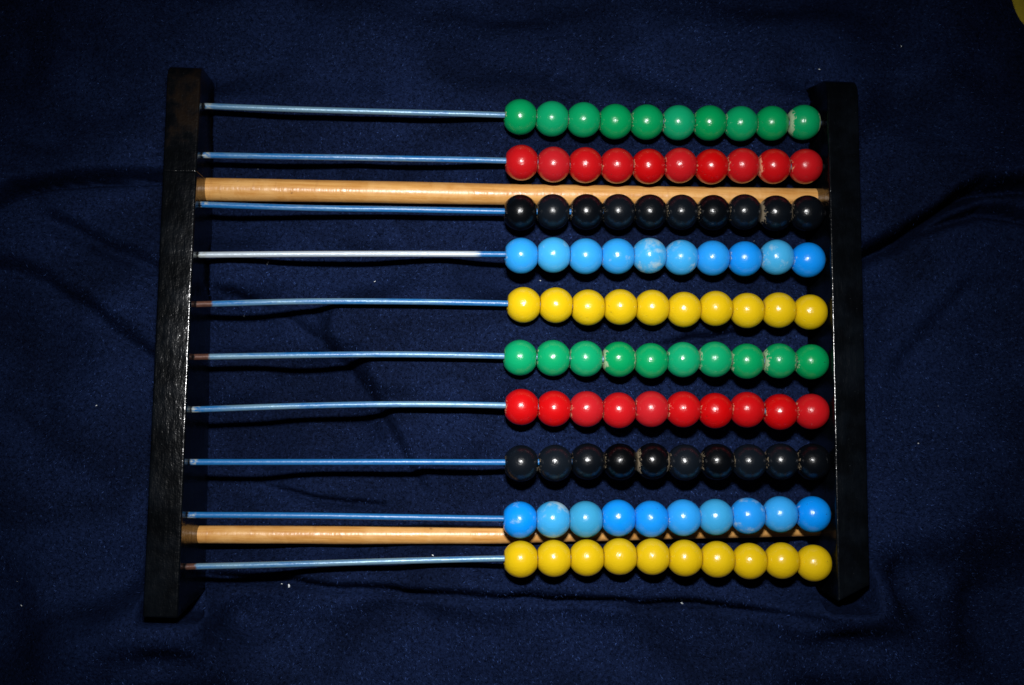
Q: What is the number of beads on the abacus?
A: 100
